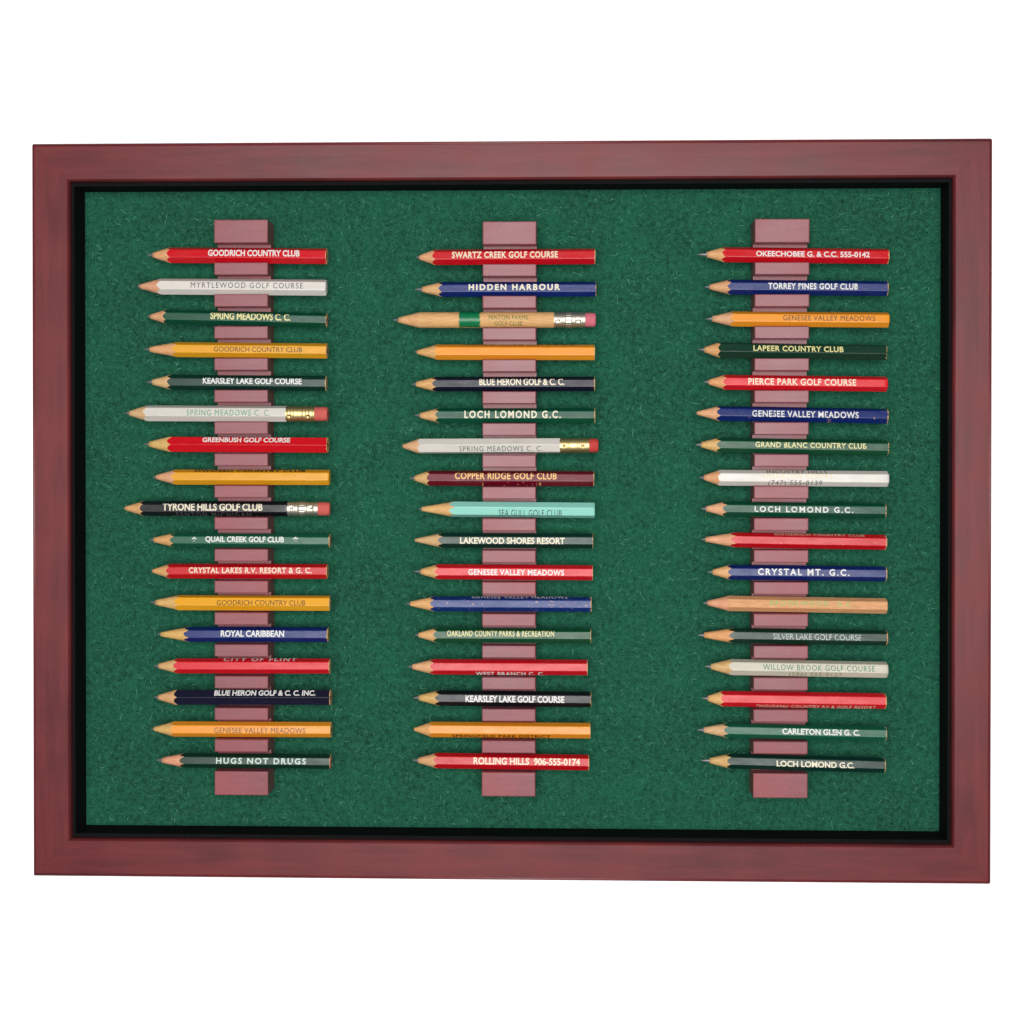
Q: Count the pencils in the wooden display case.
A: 51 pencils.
